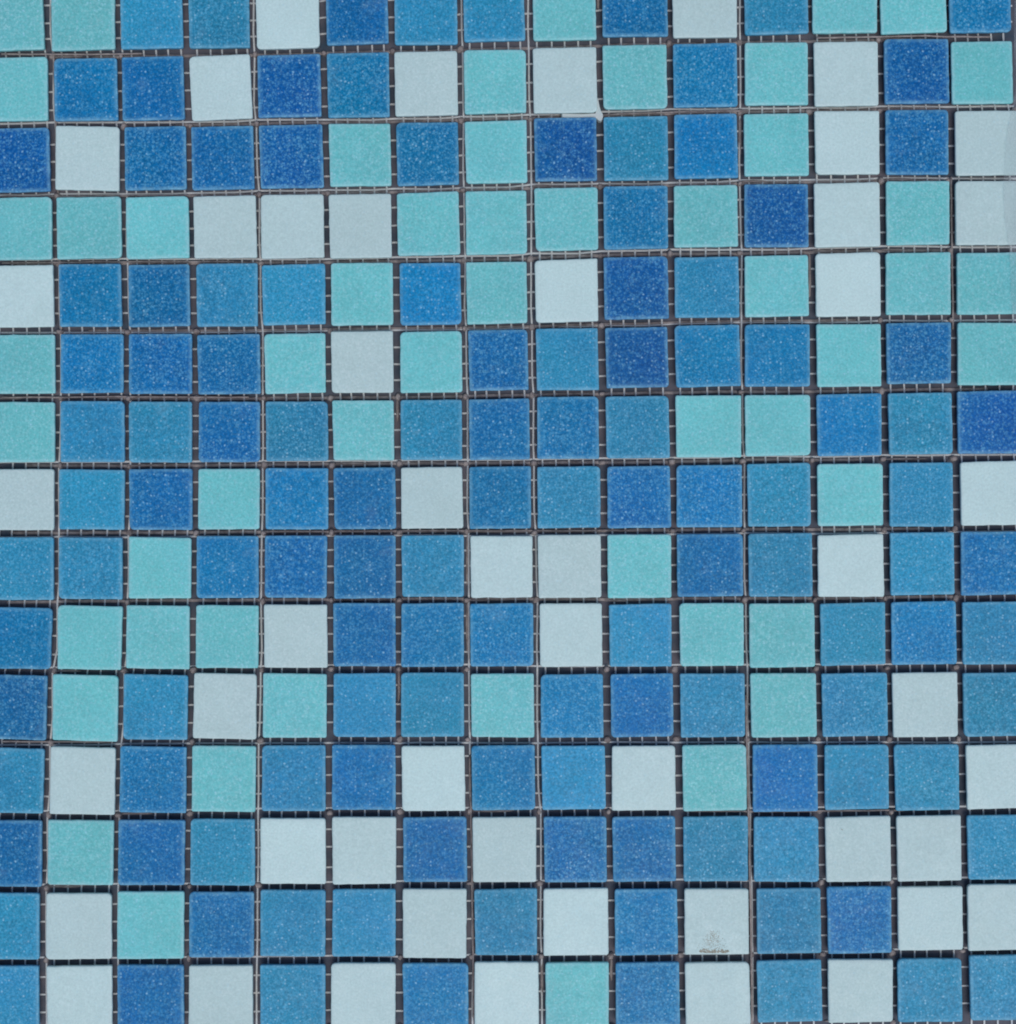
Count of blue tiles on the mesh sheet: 123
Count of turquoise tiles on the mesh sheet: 53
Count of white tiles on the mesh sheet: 49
